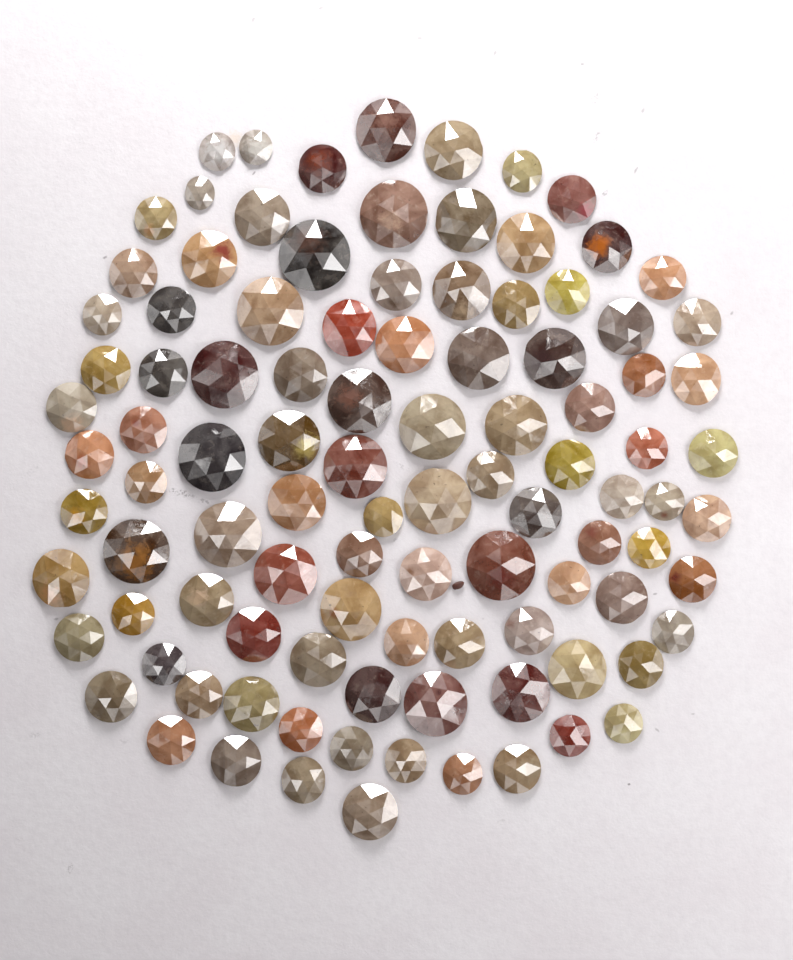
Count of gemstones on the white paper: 102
